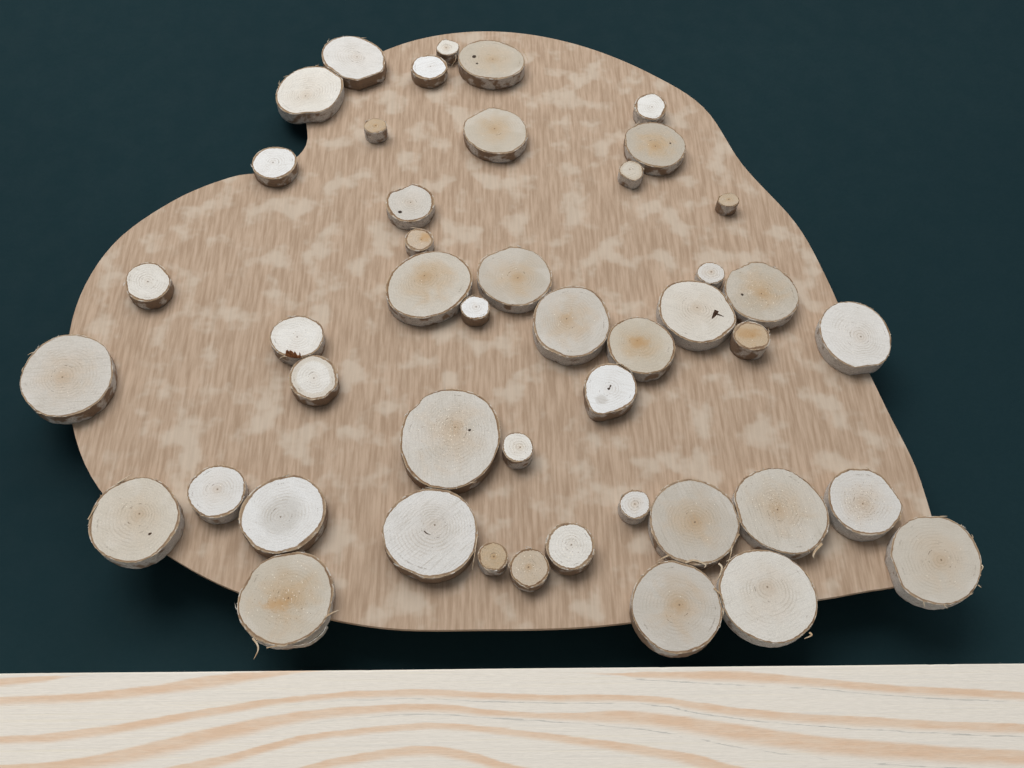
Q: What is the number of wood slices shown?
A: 46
